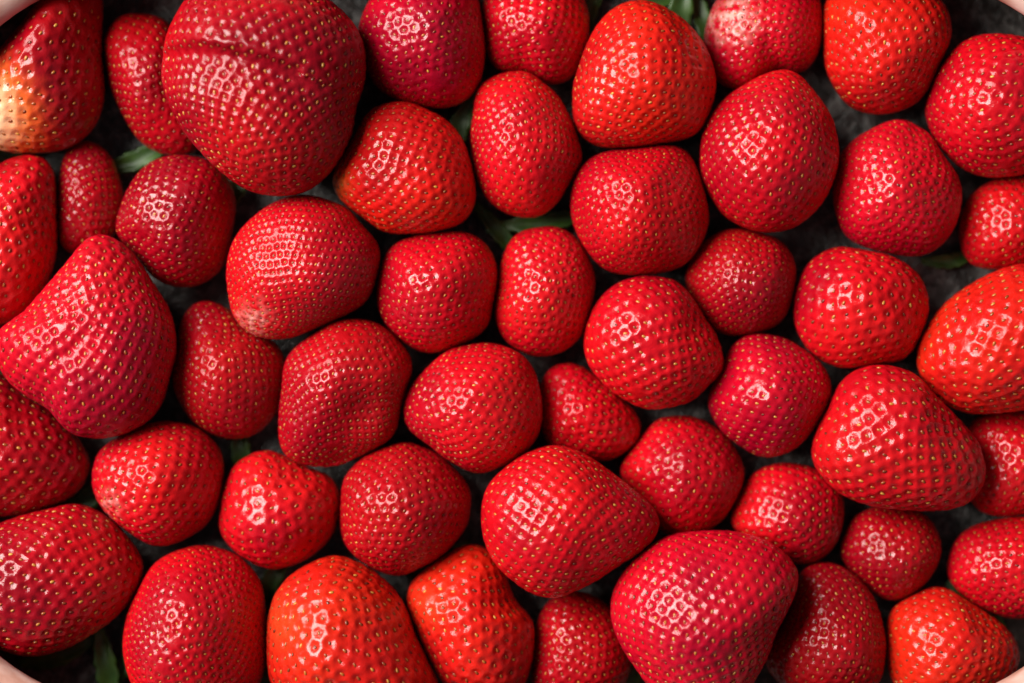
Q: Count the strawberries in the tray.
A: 50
